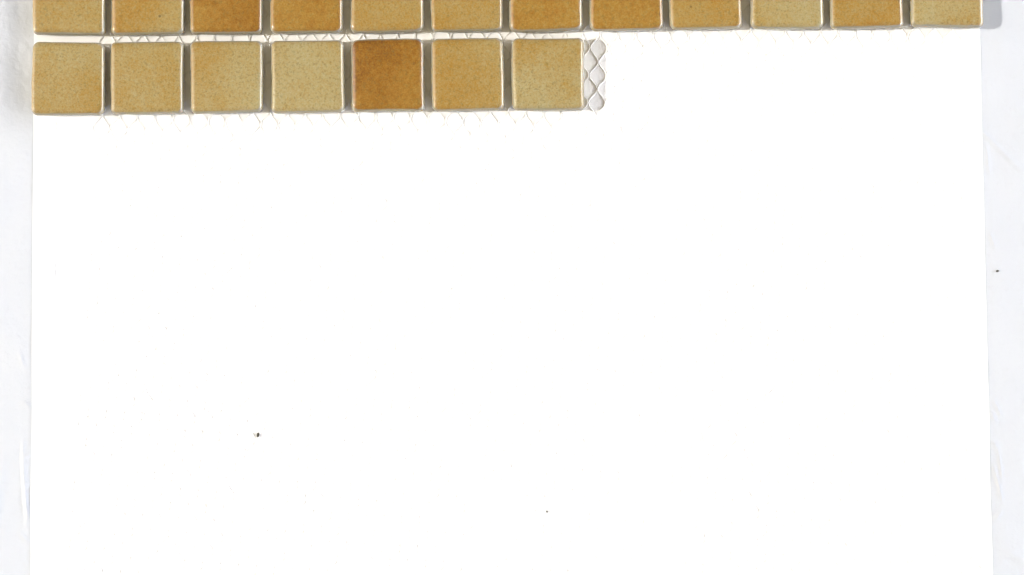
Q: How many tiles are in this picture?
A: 19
